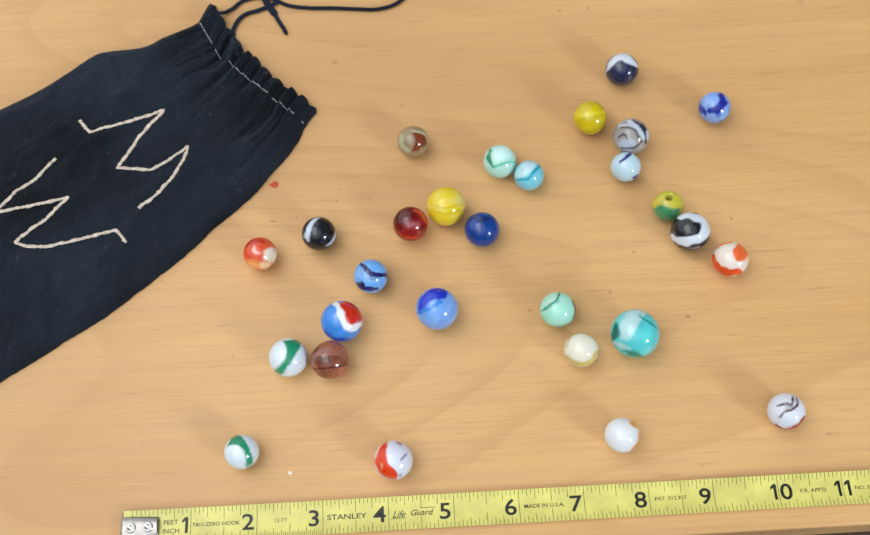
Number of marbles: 28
